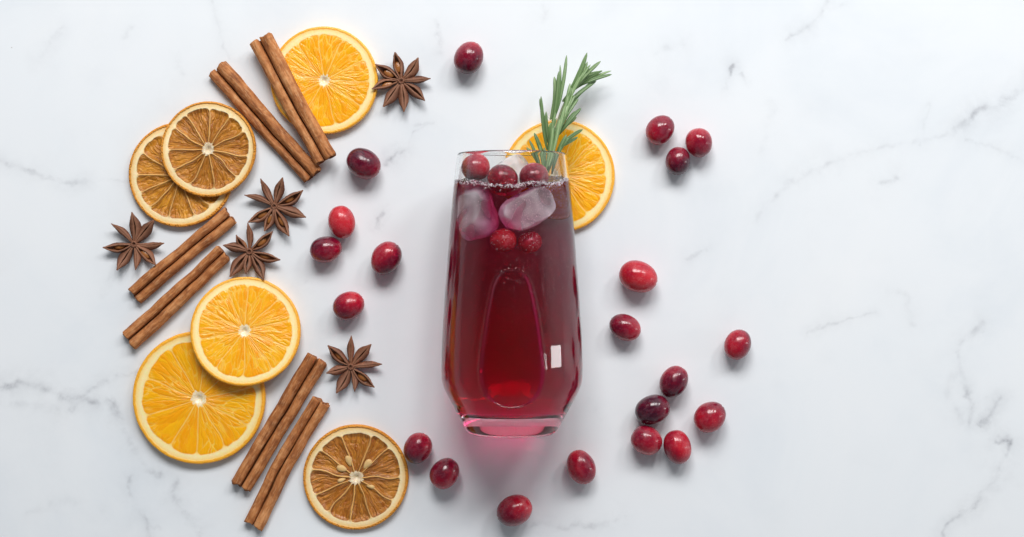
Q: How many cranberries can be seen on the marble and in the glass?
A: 26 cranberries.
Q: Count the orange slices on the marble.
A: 7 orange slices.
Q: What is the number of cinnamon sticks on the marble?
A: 6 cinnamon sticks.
